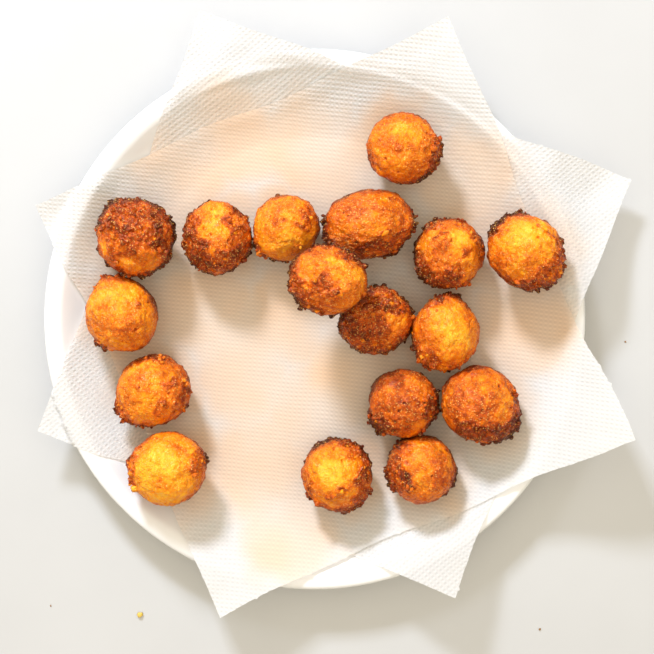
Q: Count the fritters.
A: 17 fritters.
